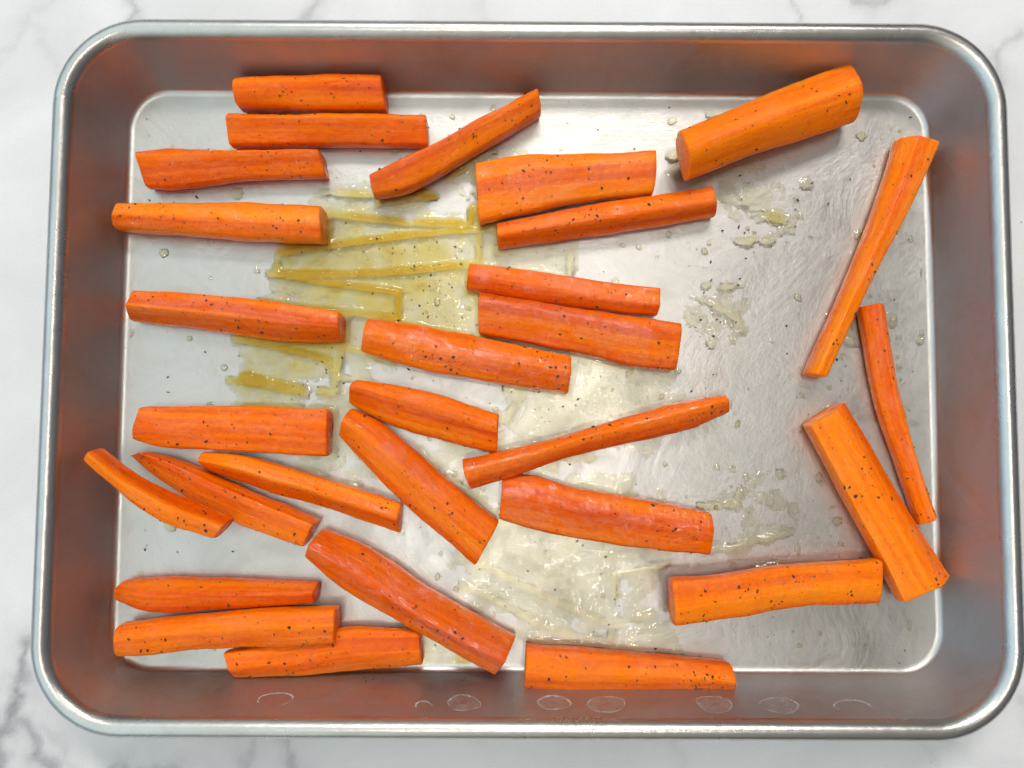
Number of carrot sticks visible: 29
